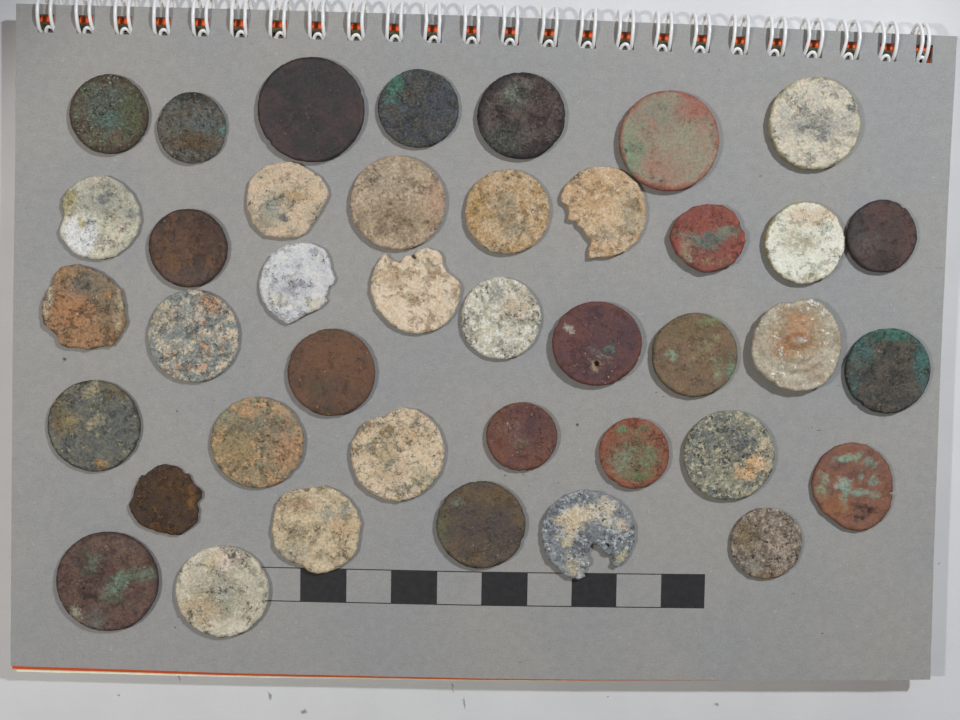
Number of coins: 40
